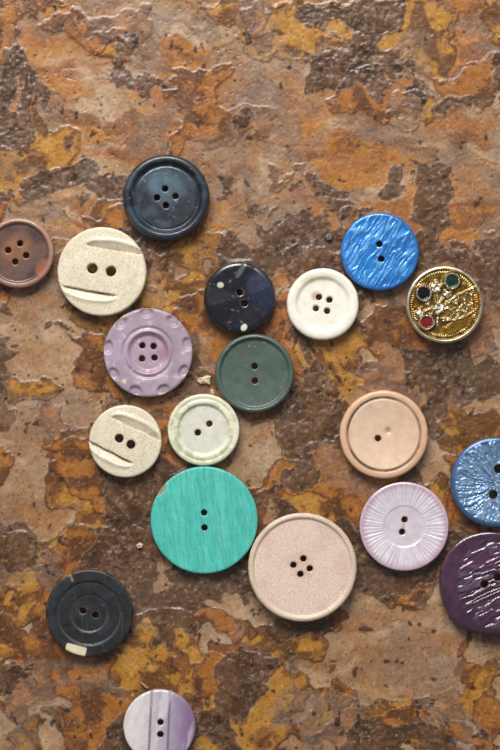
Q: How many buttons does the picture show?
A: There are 19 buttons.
